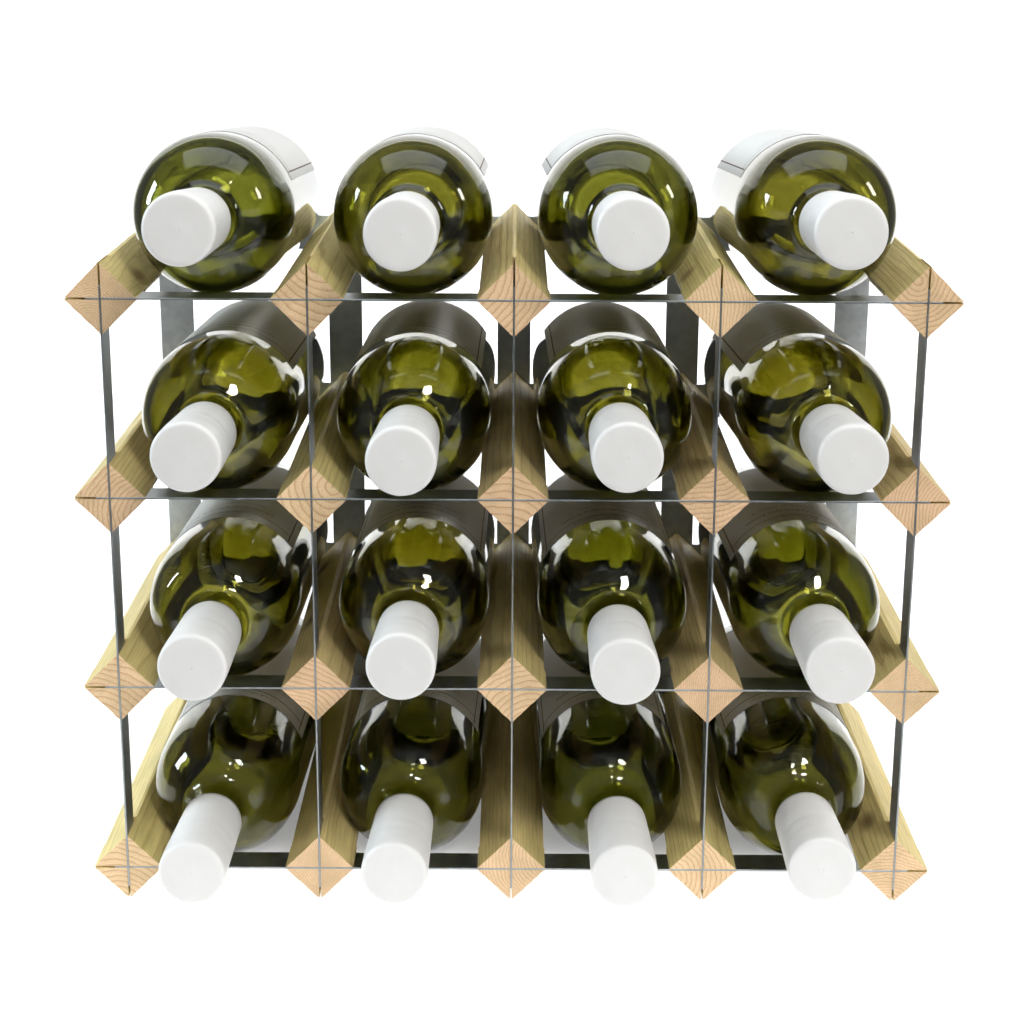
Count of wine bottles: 16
